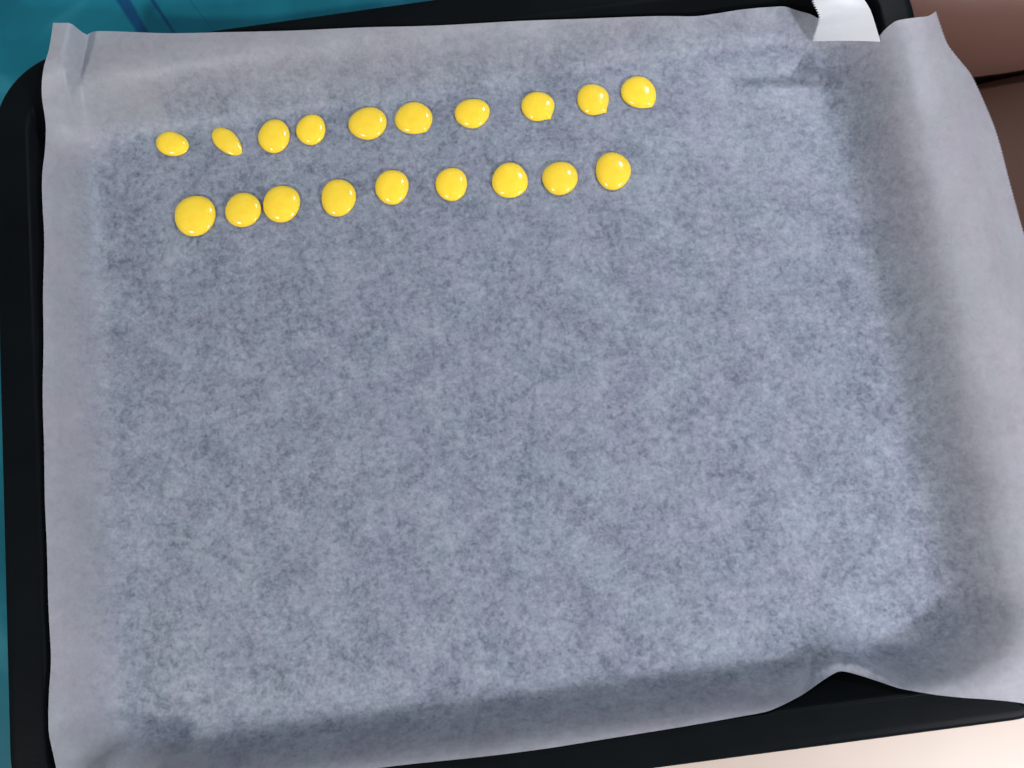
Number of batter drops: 19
